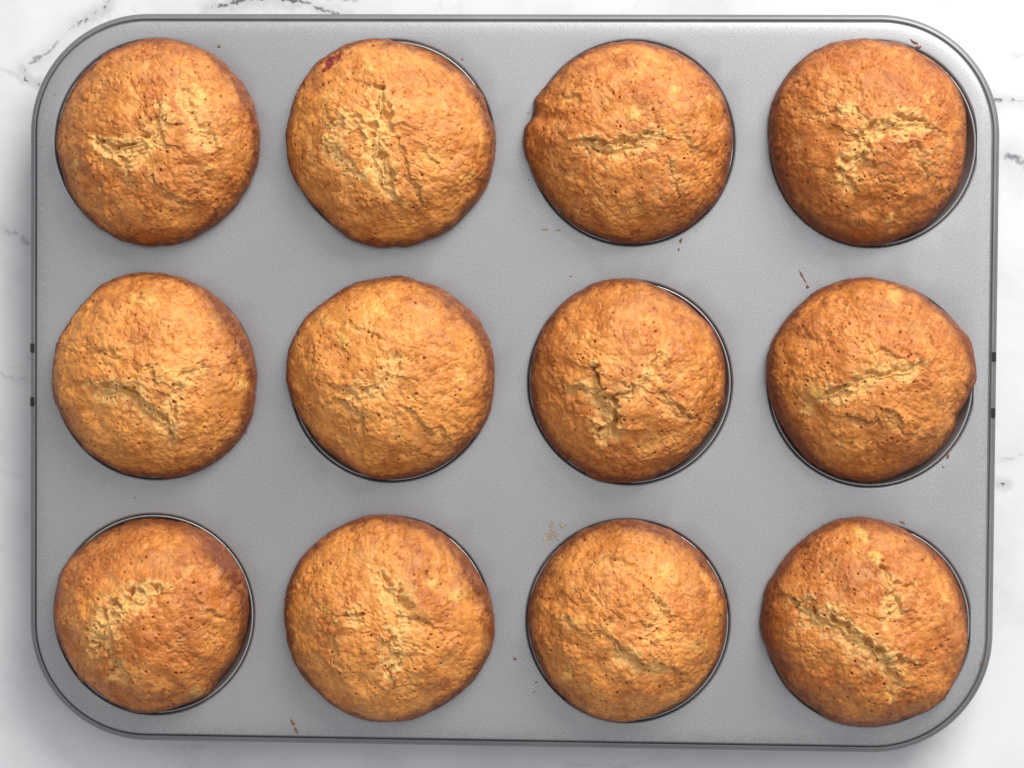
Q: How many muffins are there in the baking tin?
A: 12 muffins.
